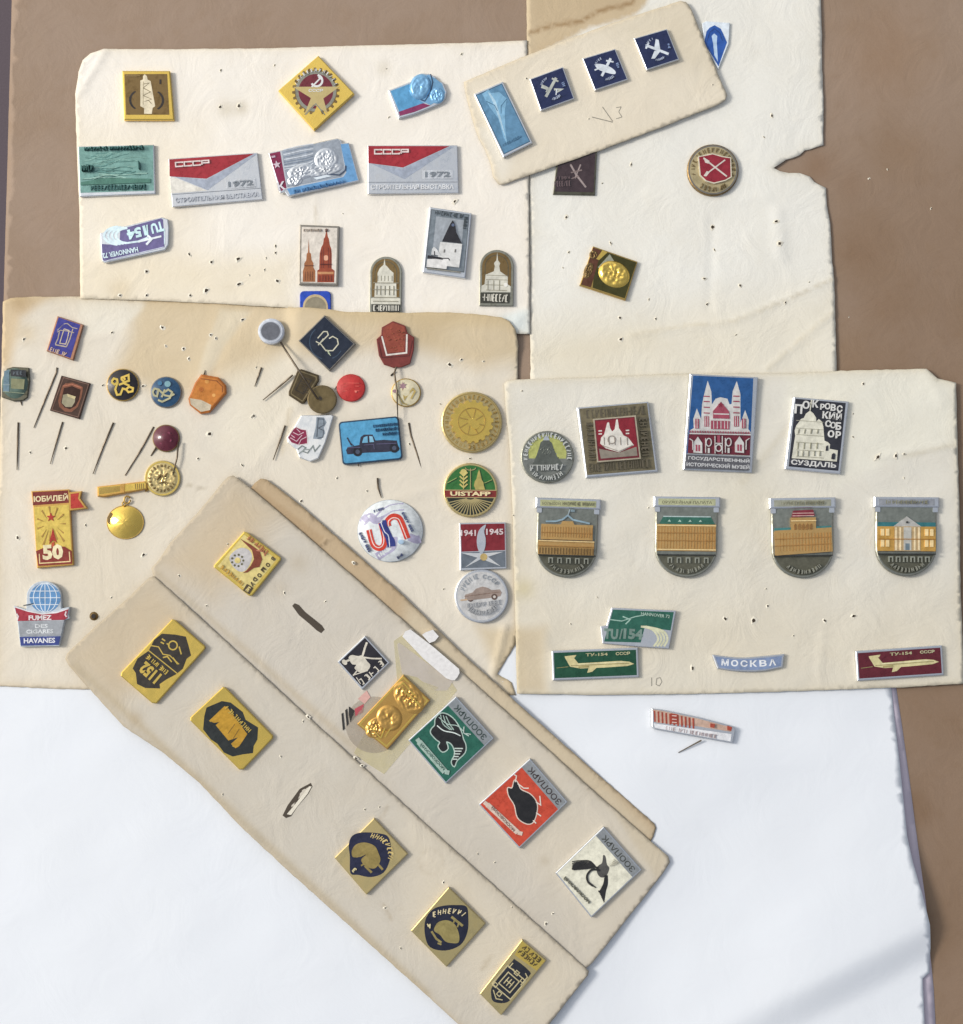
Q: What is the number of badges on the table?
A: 70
